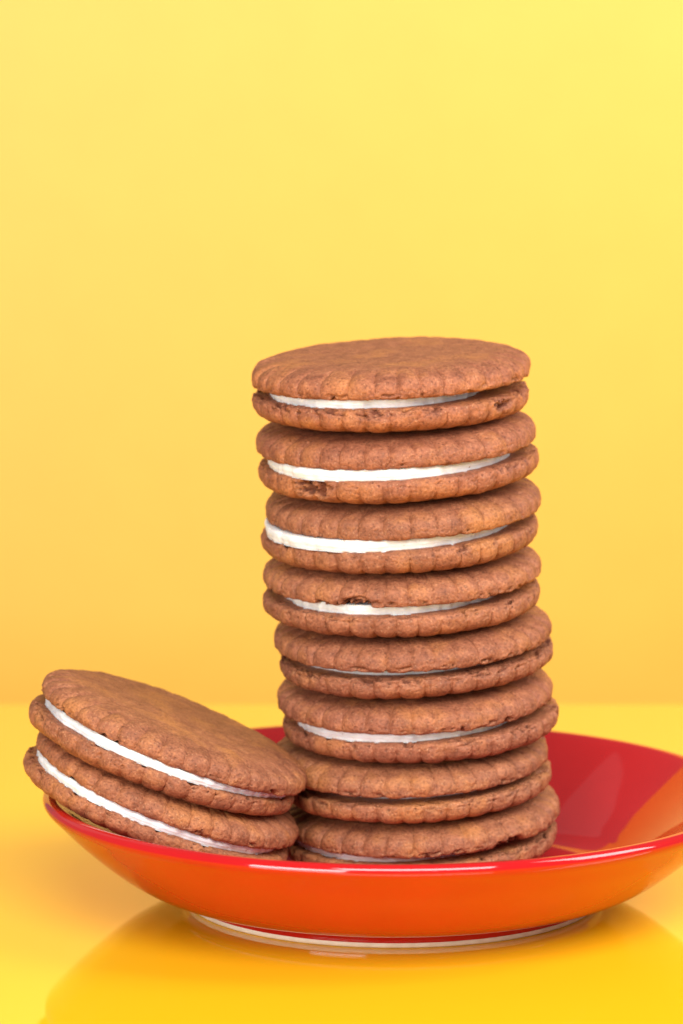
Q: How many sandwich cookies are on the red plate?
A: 10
